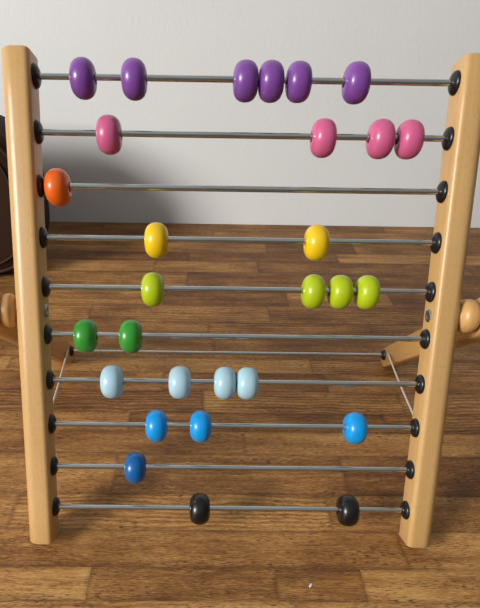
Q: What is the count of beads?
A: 29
